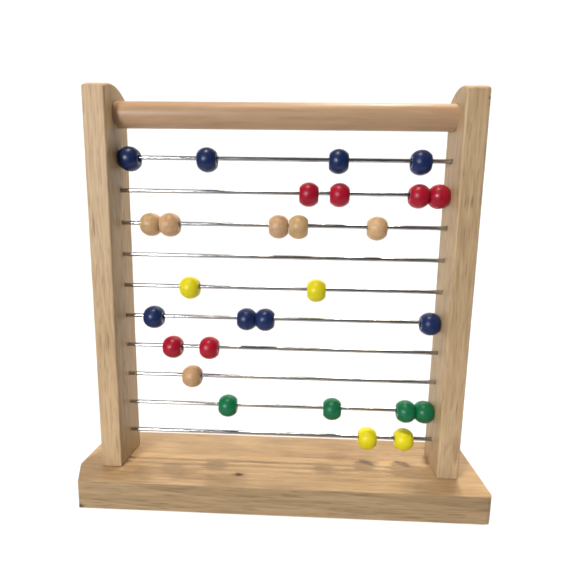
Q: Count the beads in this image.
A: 28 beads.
